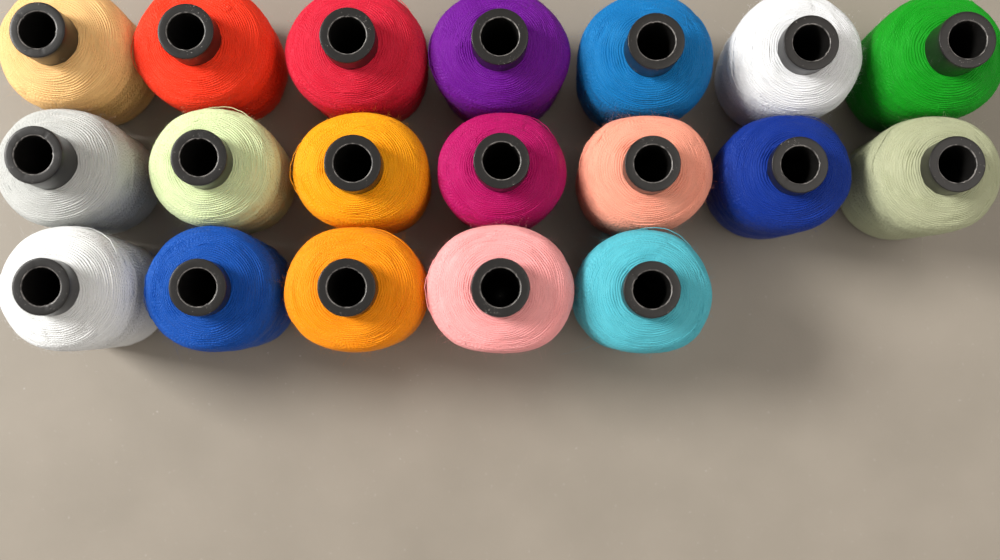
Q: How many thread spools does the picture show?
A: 19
